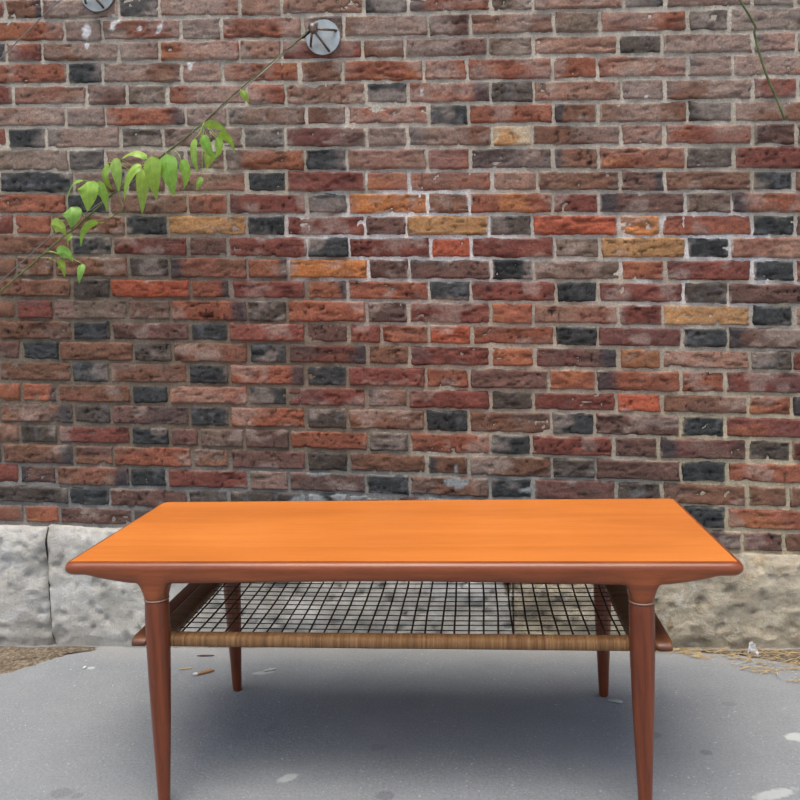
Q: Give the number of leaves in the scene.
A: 26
